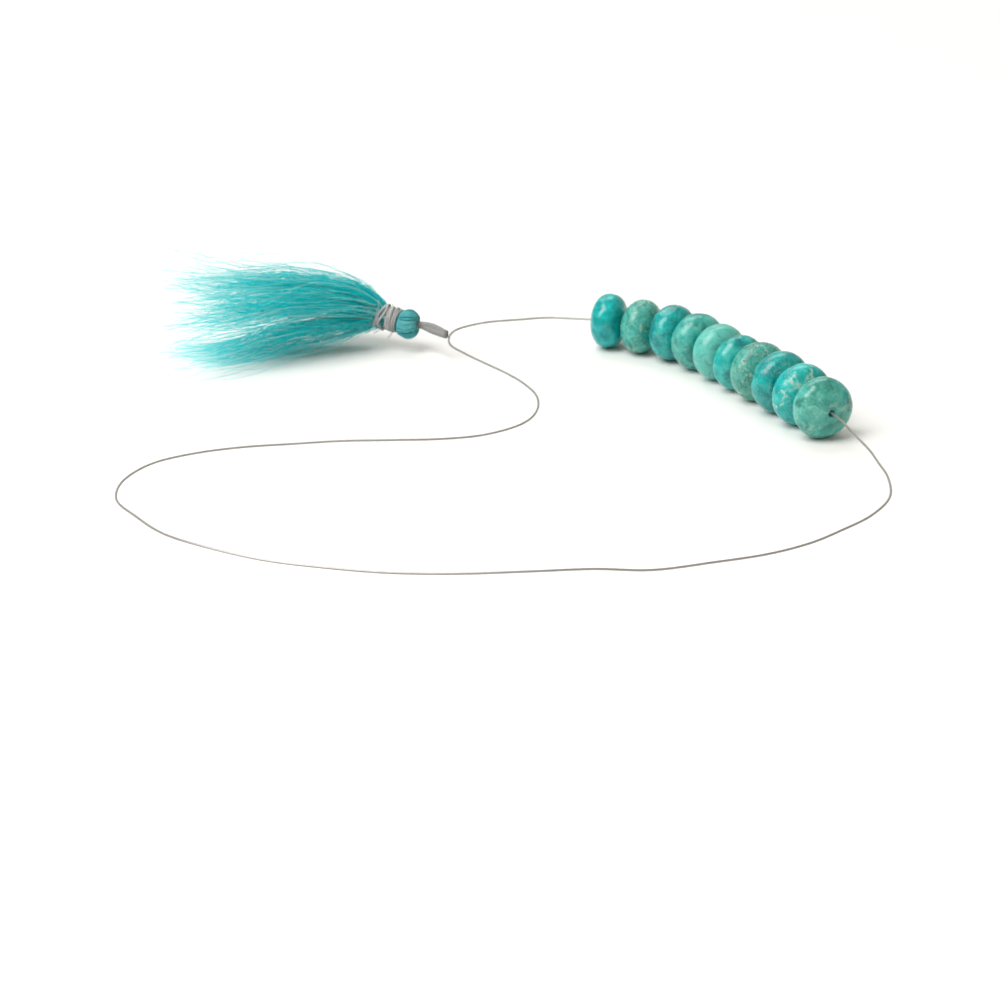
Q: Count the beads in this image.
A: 10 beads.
